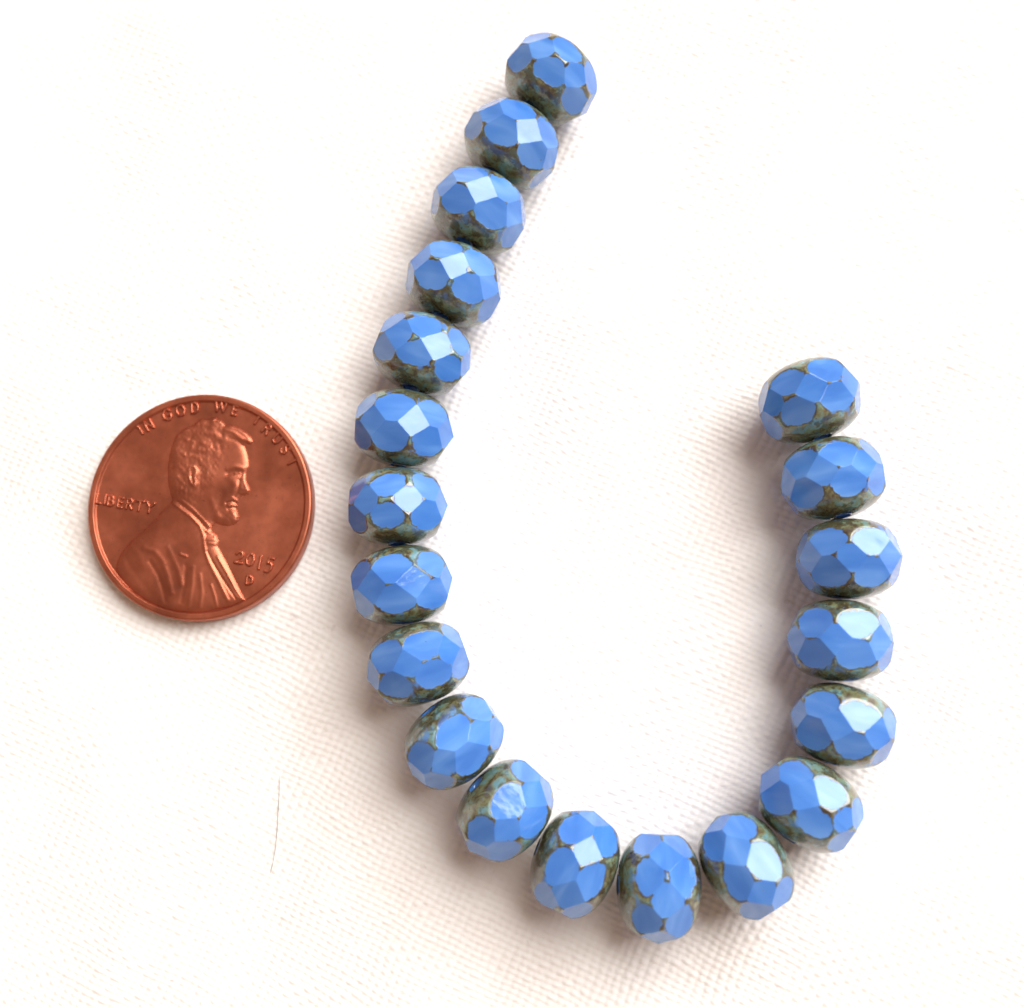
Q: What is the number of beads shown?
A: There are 20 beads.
